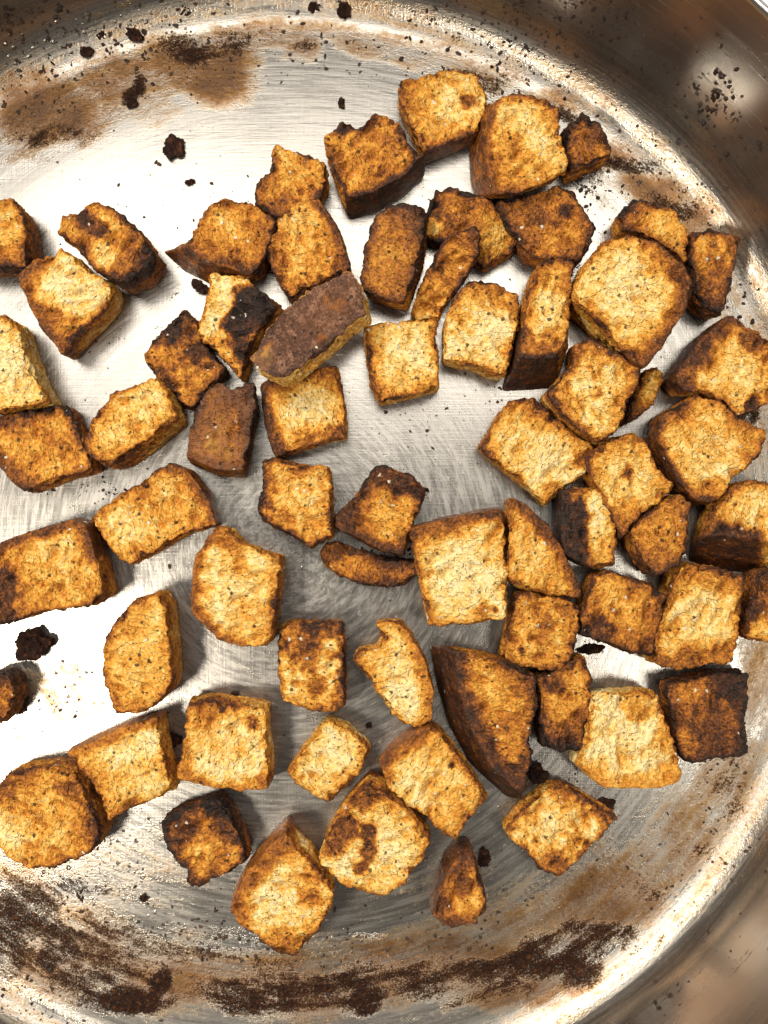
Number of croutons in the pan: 67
